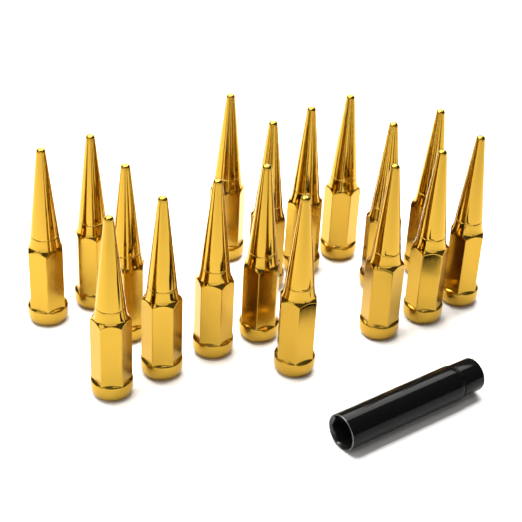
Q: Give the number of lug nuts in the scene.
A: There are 17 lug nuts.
